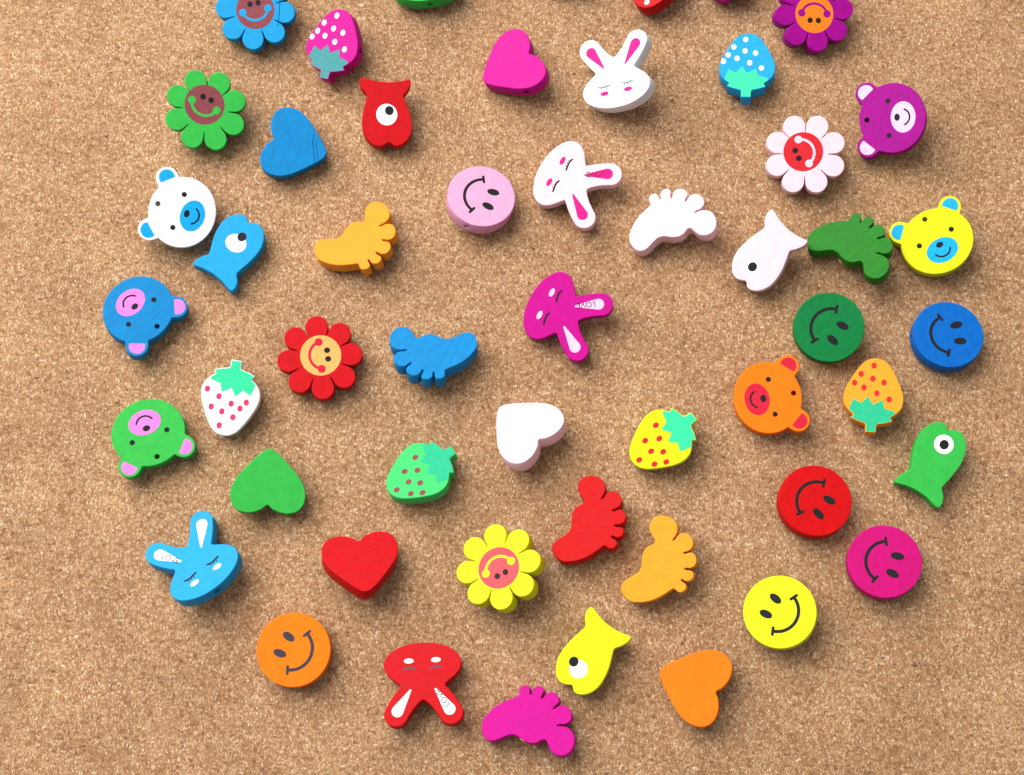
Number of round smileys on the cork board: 7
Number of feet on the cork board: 7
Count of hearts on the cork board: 6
